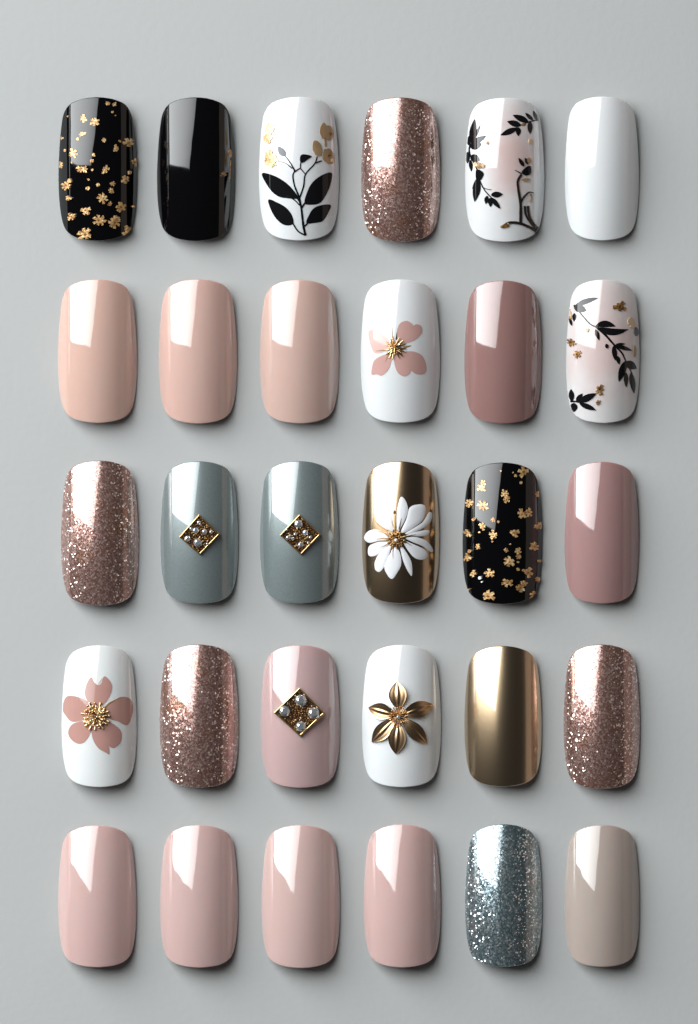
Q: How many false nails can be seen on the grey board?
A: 30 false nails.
